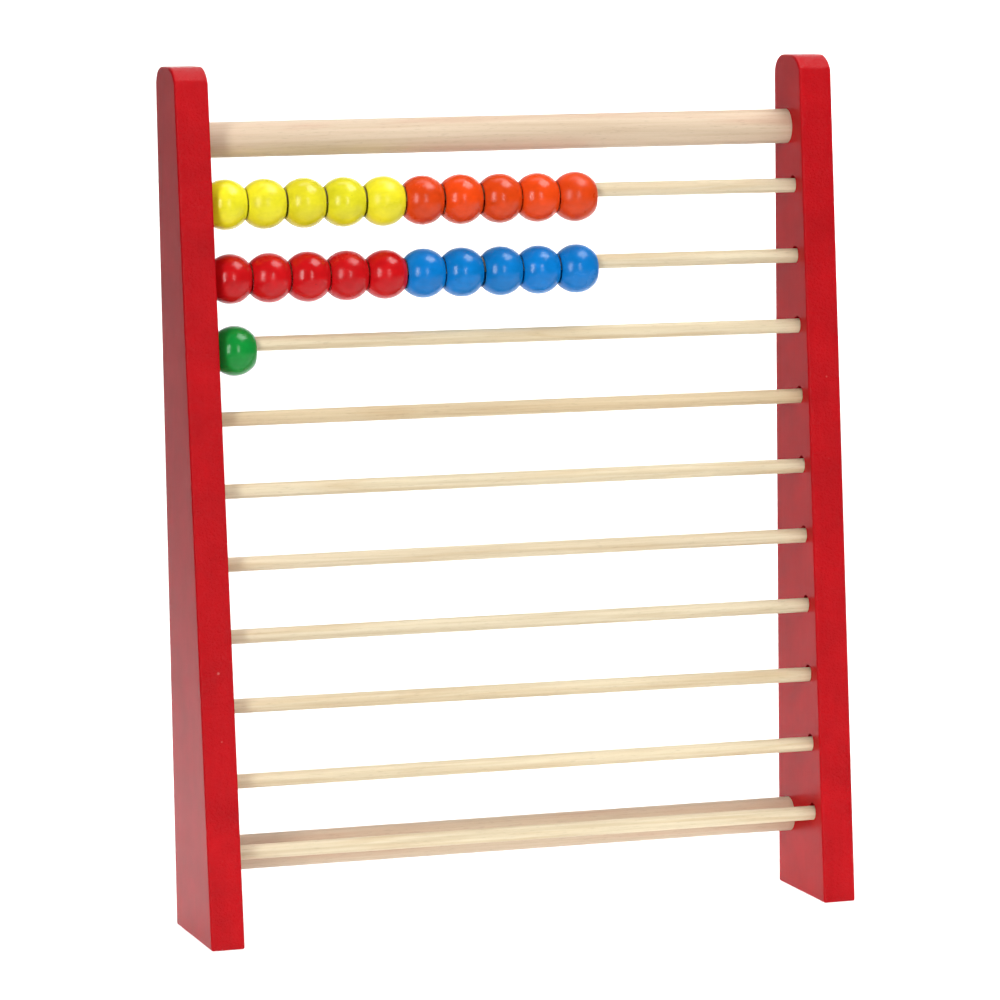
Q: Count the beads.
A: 21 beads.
